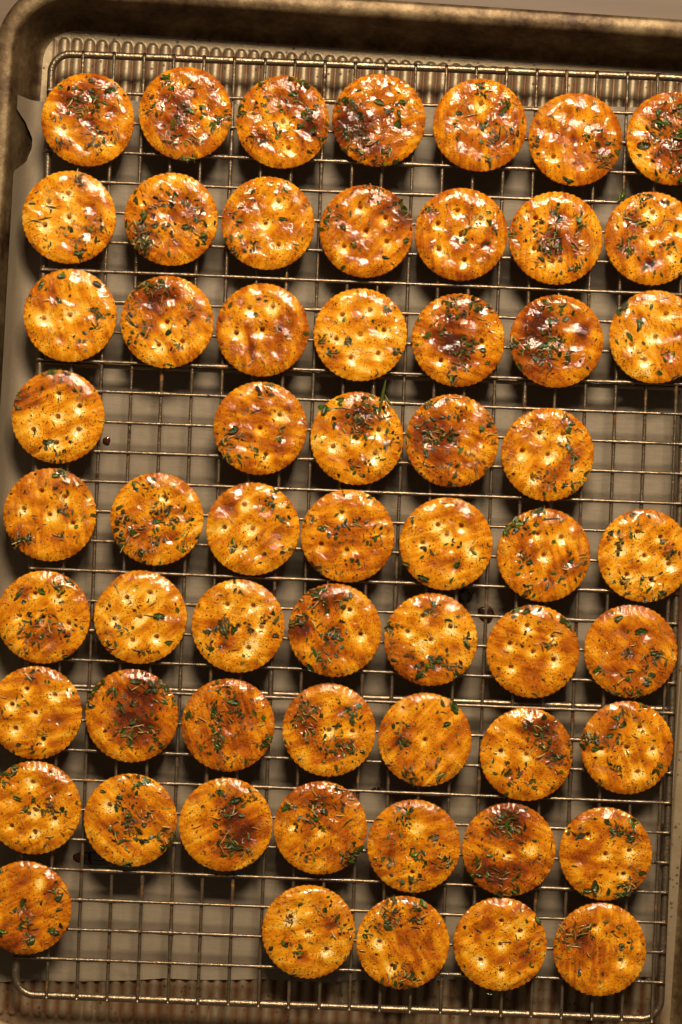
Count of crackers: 59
